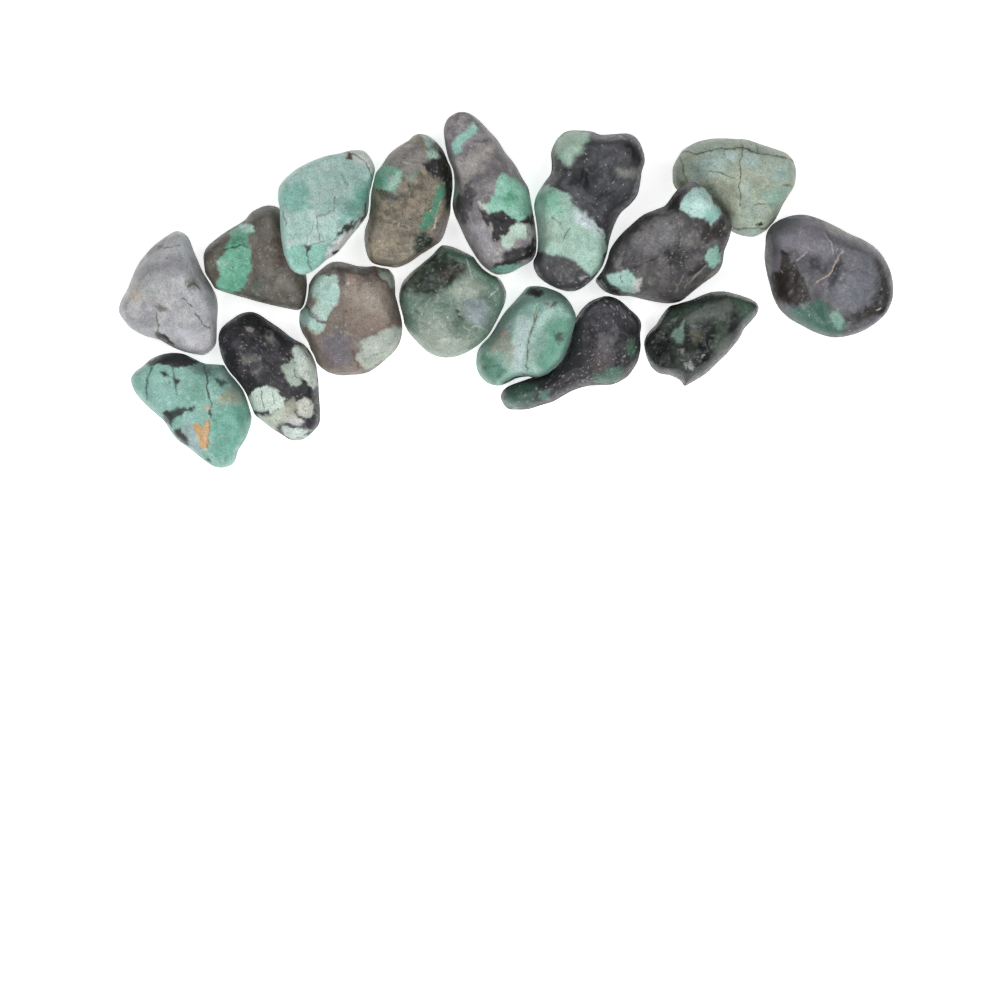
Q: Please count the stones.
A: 16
